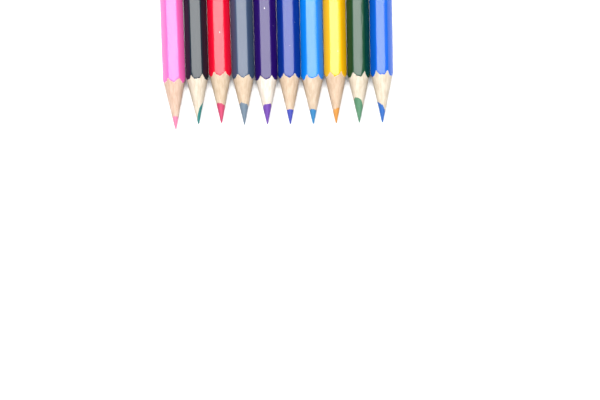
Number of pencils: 10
